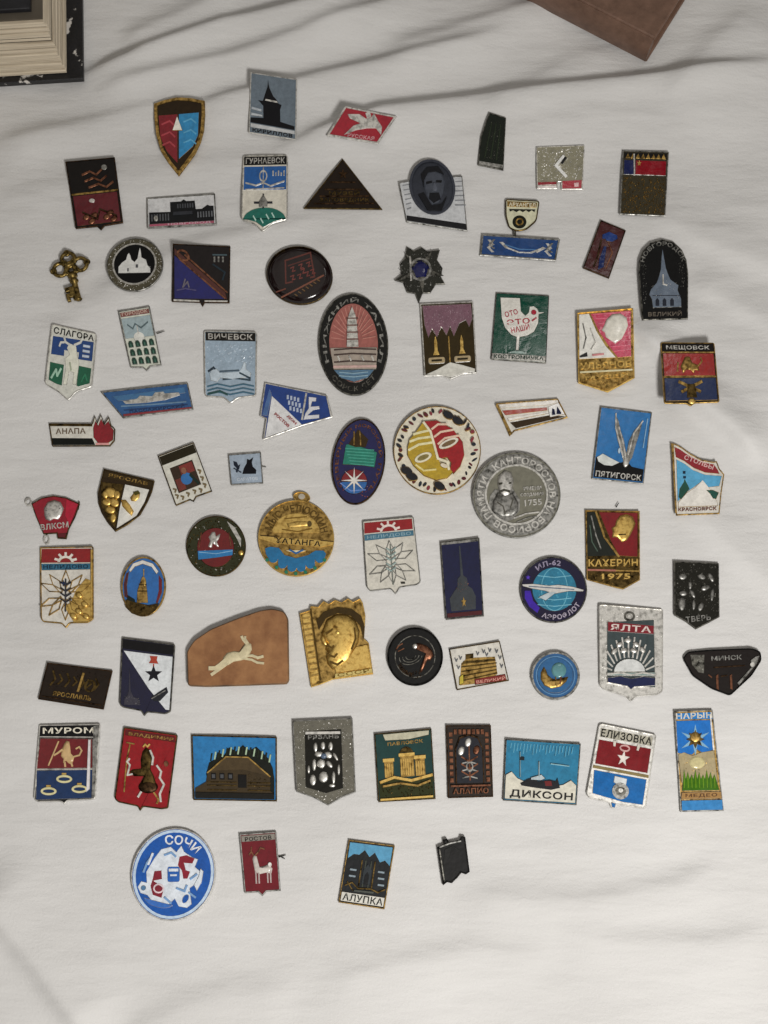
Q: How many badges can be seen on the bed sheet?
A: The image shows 70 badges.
